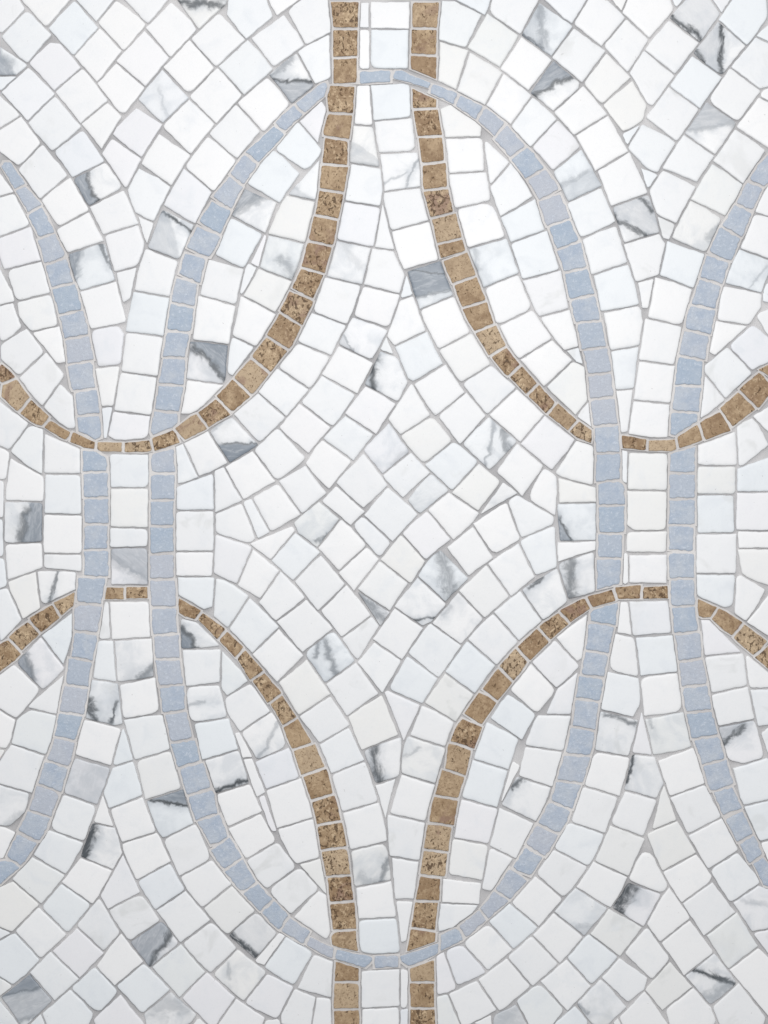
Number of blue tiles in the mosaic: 132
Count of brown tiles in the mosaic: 101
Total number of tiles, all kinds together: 233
